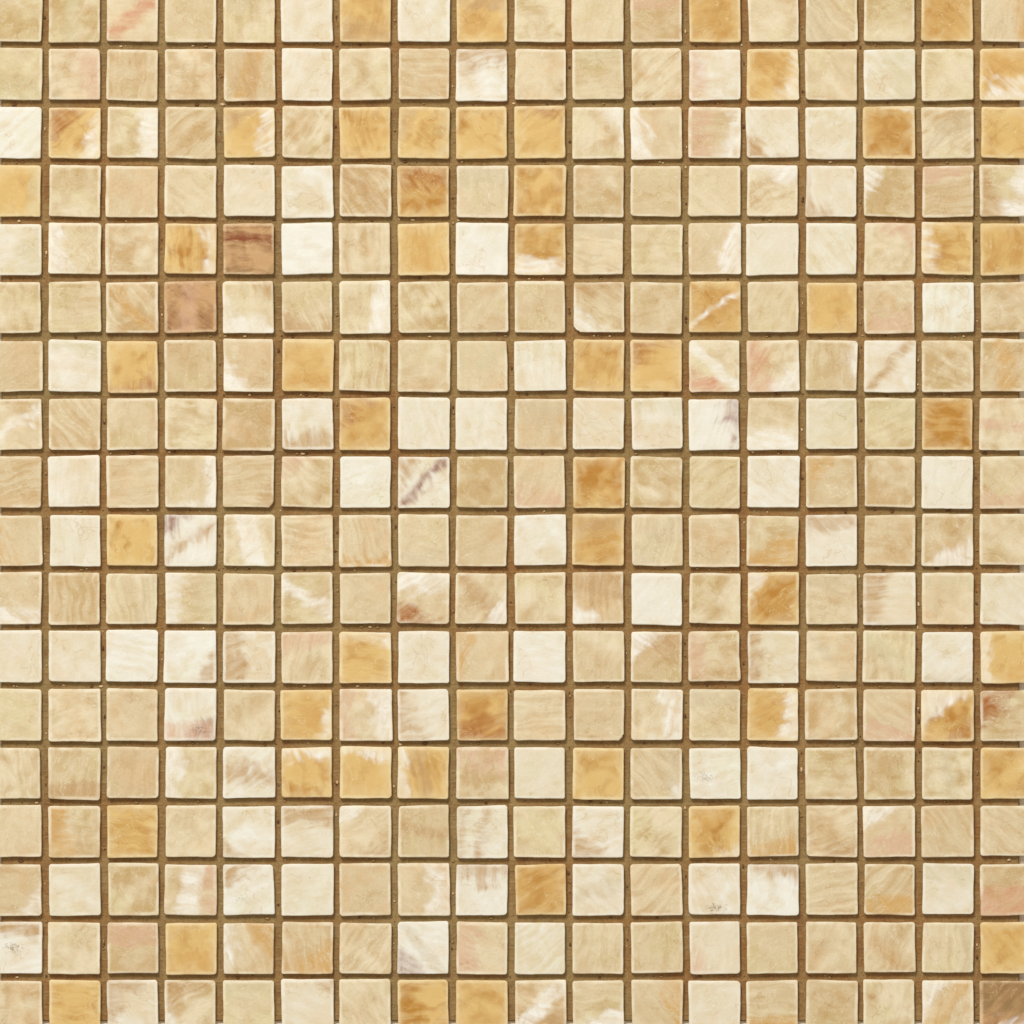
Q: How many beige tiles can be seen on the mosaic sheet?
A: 194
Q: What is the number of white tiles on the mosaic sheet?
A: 74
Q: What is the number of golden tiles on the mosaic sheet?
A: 53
